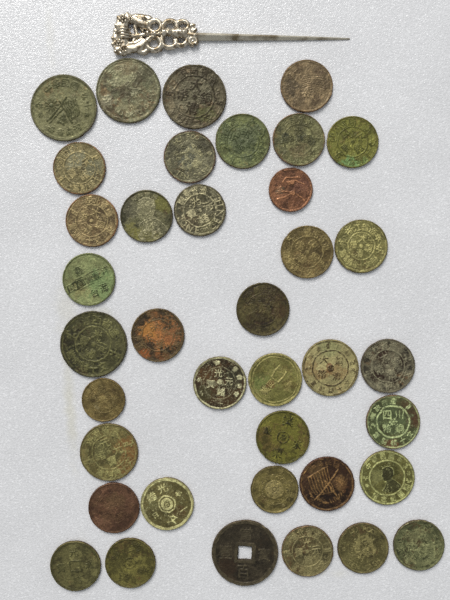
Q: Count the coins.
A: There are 38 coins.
